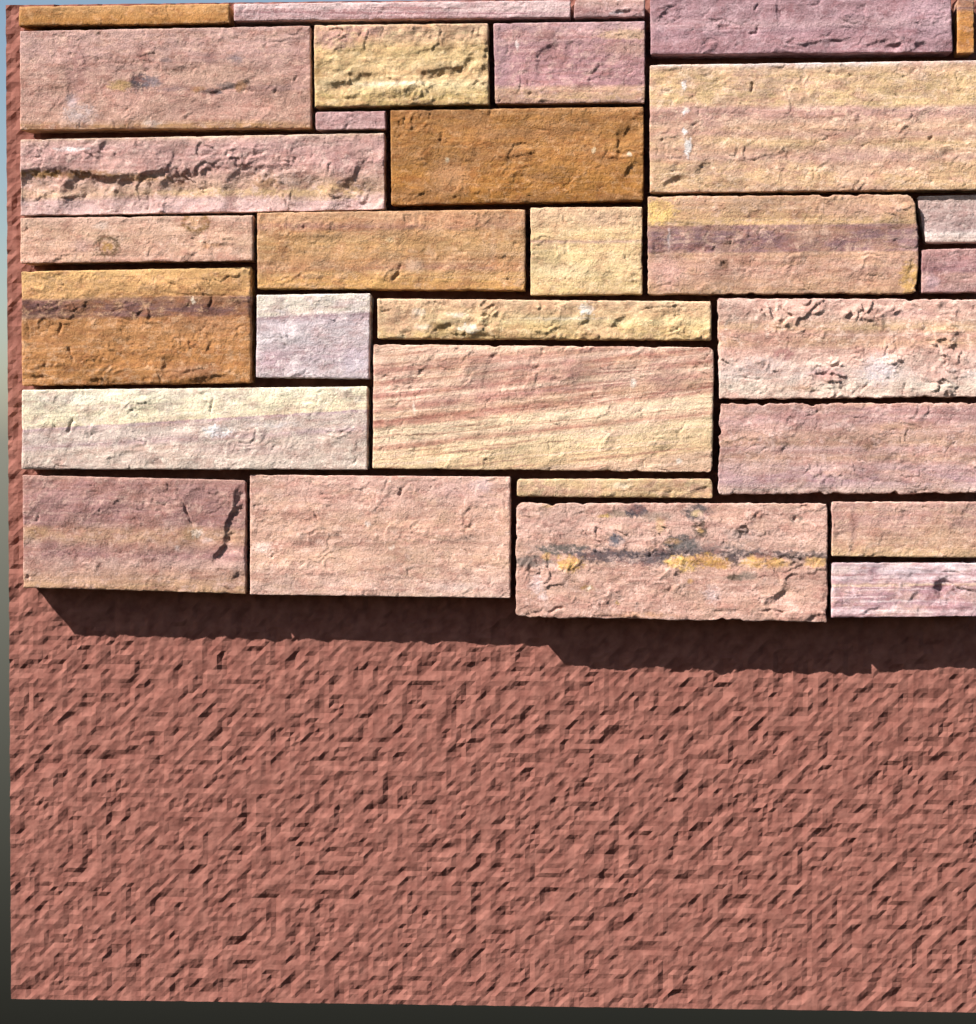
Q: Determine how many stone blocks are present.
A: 31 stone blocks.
